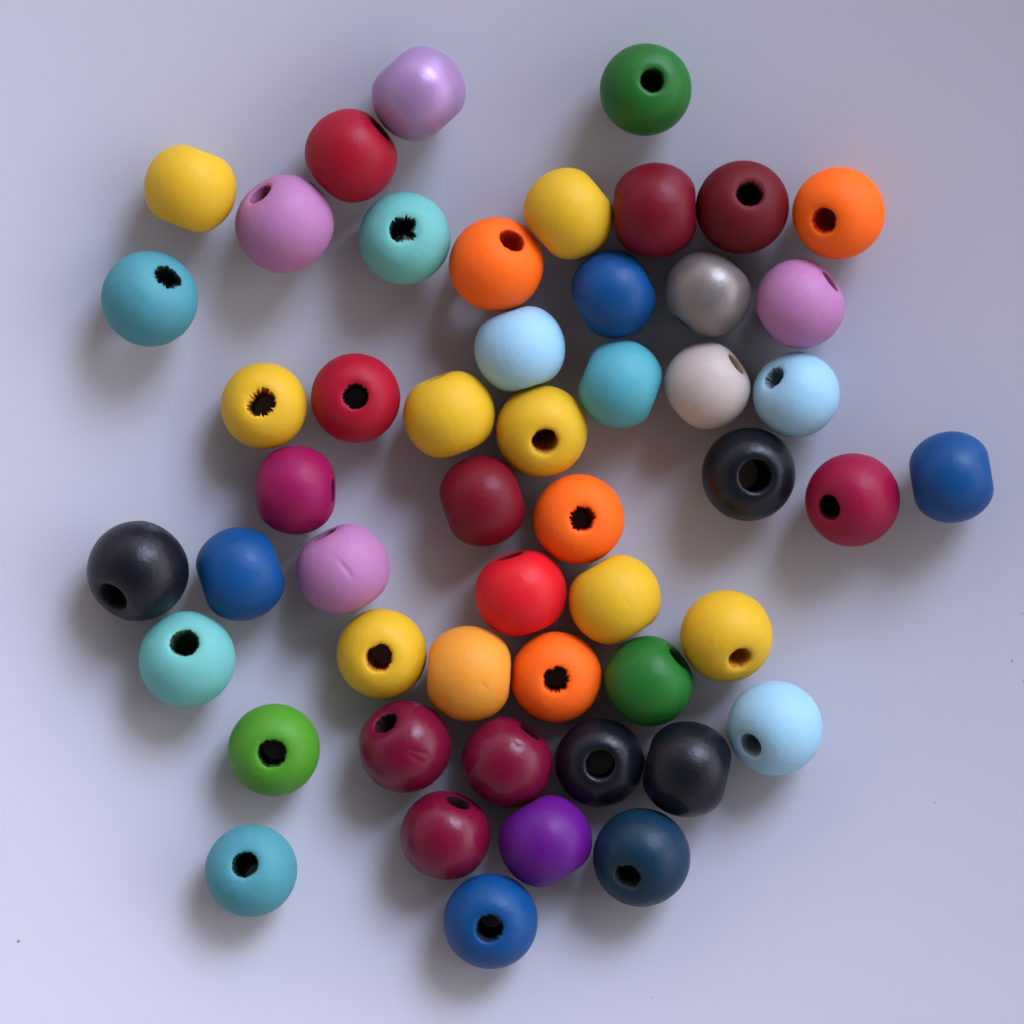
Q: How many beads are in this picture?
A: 51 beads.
